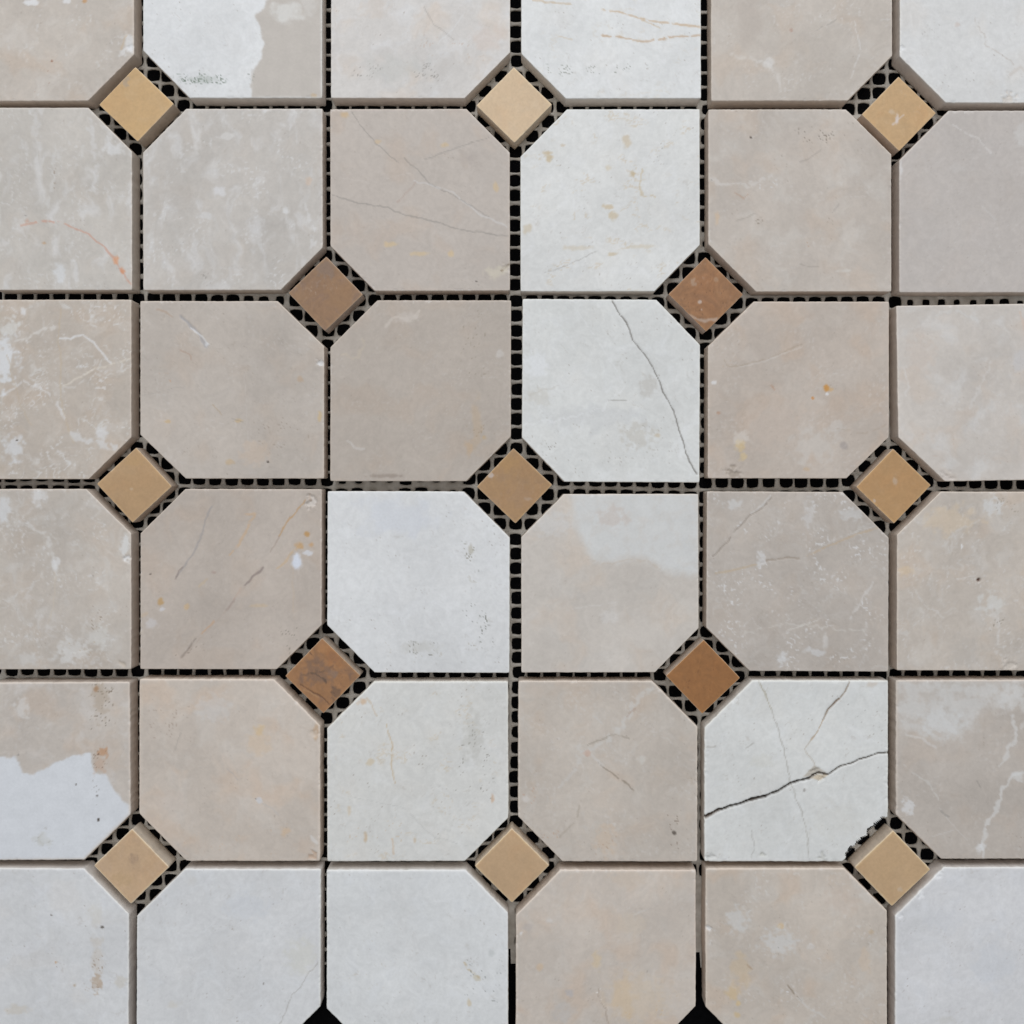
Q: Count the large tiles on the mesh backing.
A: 36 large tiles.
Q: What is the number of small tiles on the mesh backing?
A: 13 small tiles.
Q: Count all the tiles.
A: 49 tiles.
